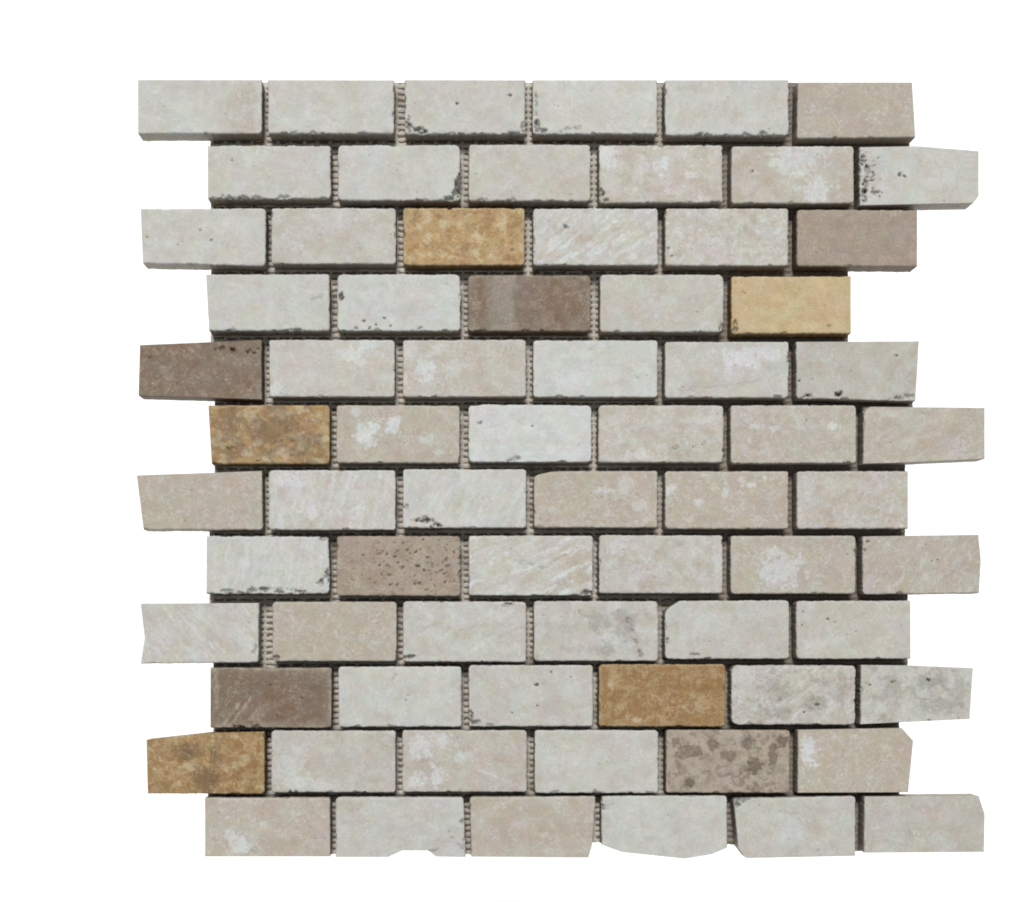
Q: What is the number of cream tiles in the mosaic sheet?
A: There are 60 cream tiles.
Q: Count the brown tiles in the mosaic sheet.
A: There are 6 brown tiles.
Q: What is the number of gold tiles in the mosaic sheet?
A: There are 5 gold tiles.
